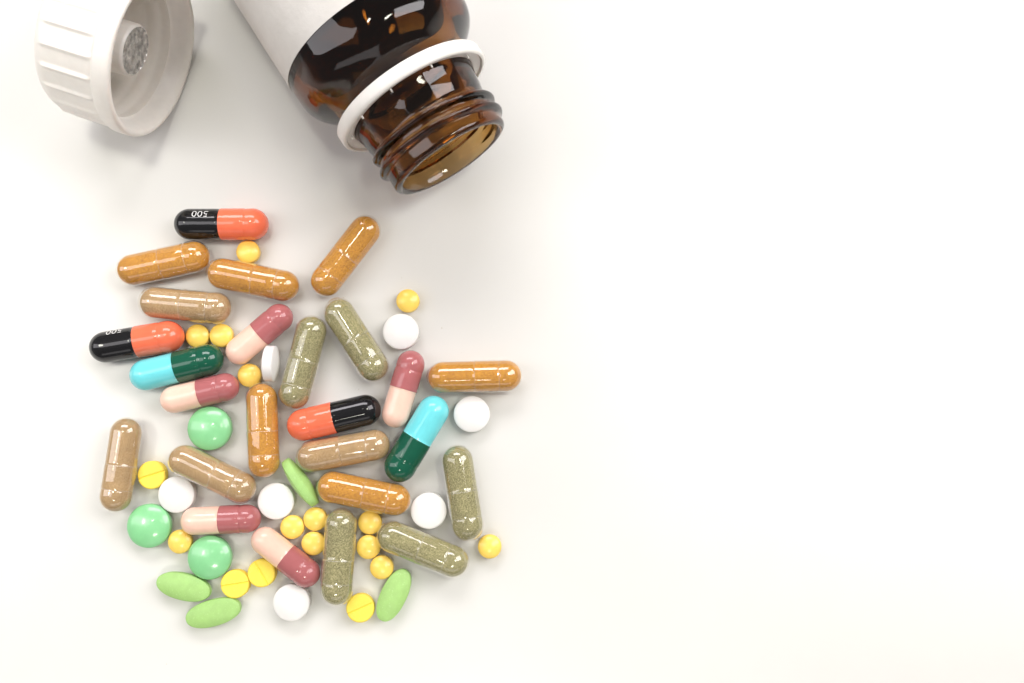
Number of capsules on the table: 25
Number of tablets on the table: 31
